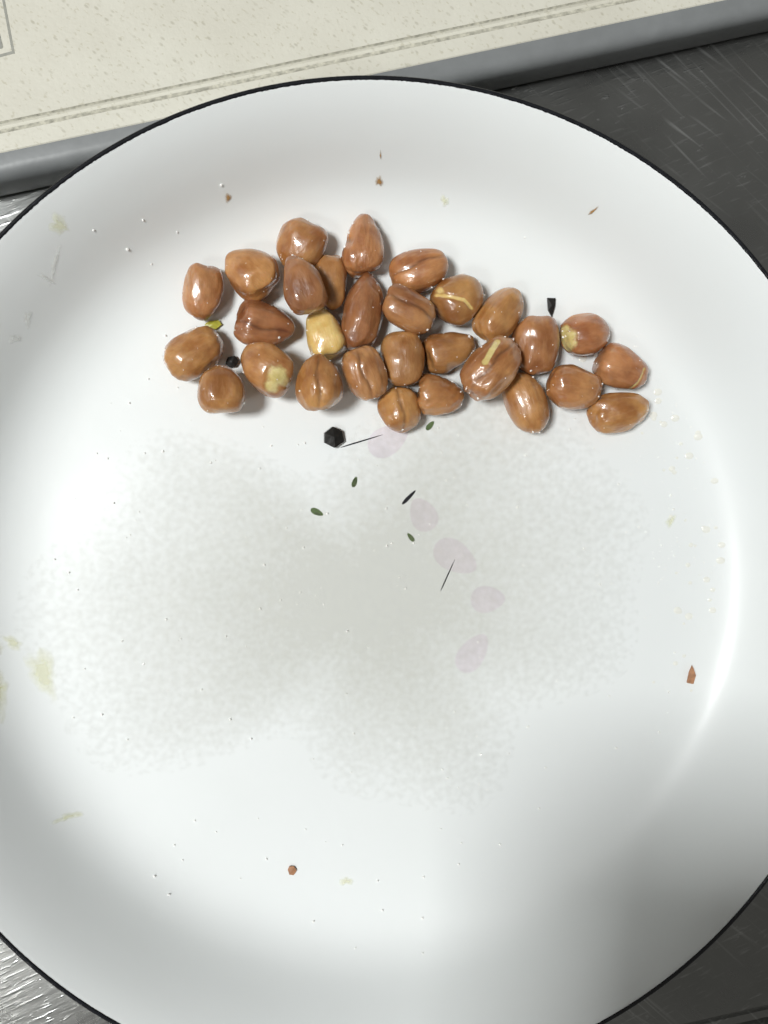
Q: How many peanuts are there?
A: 29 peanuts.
